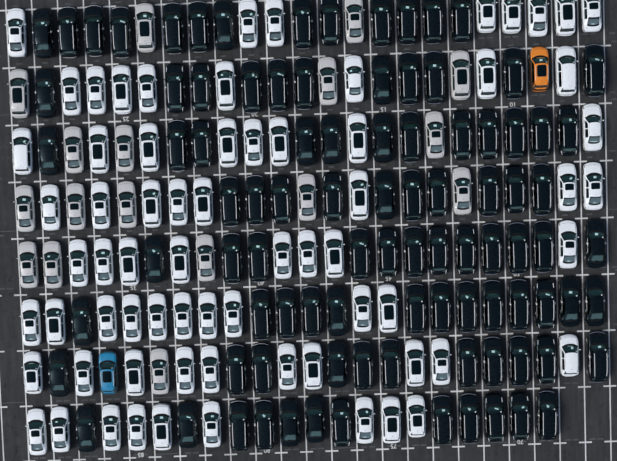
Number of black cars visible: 94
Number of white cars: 69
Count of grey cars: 17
